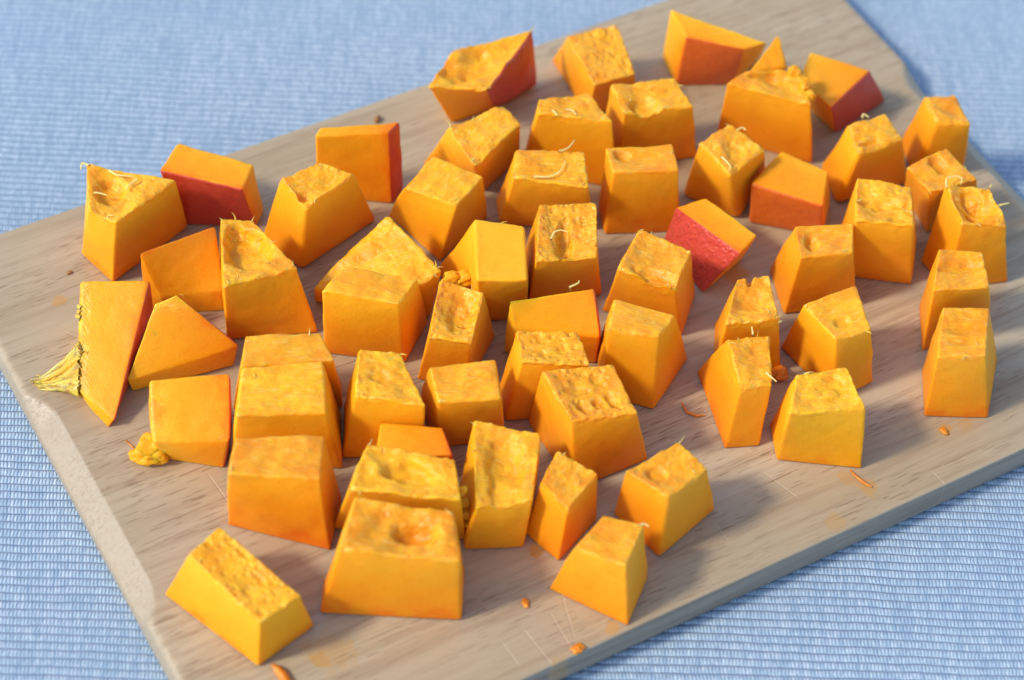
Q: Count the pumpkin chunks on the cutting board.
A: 58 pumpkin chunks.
